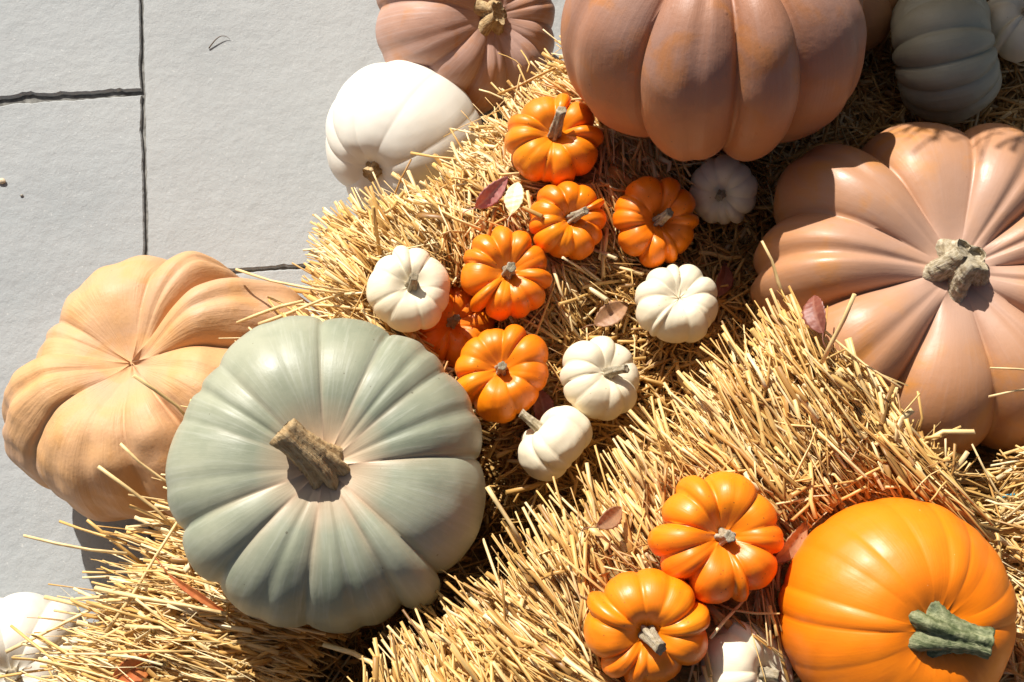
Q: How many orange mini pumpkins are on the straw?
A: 8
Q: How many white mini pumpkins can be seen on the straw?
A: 7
